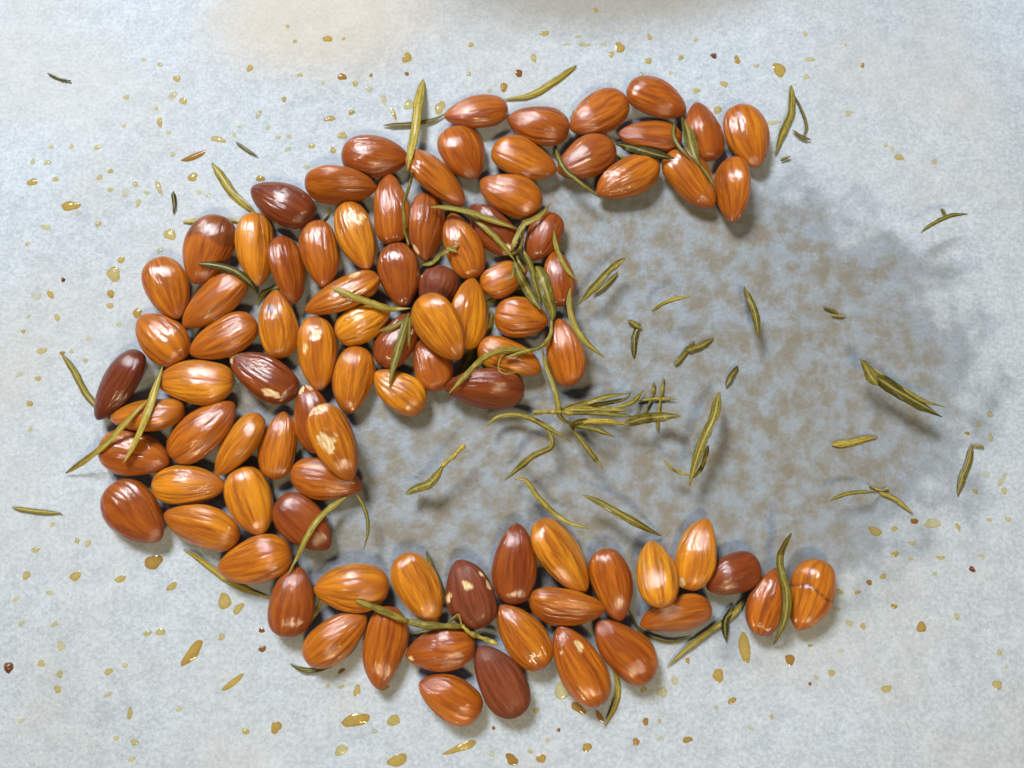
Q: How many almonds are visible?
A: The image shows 89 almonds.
